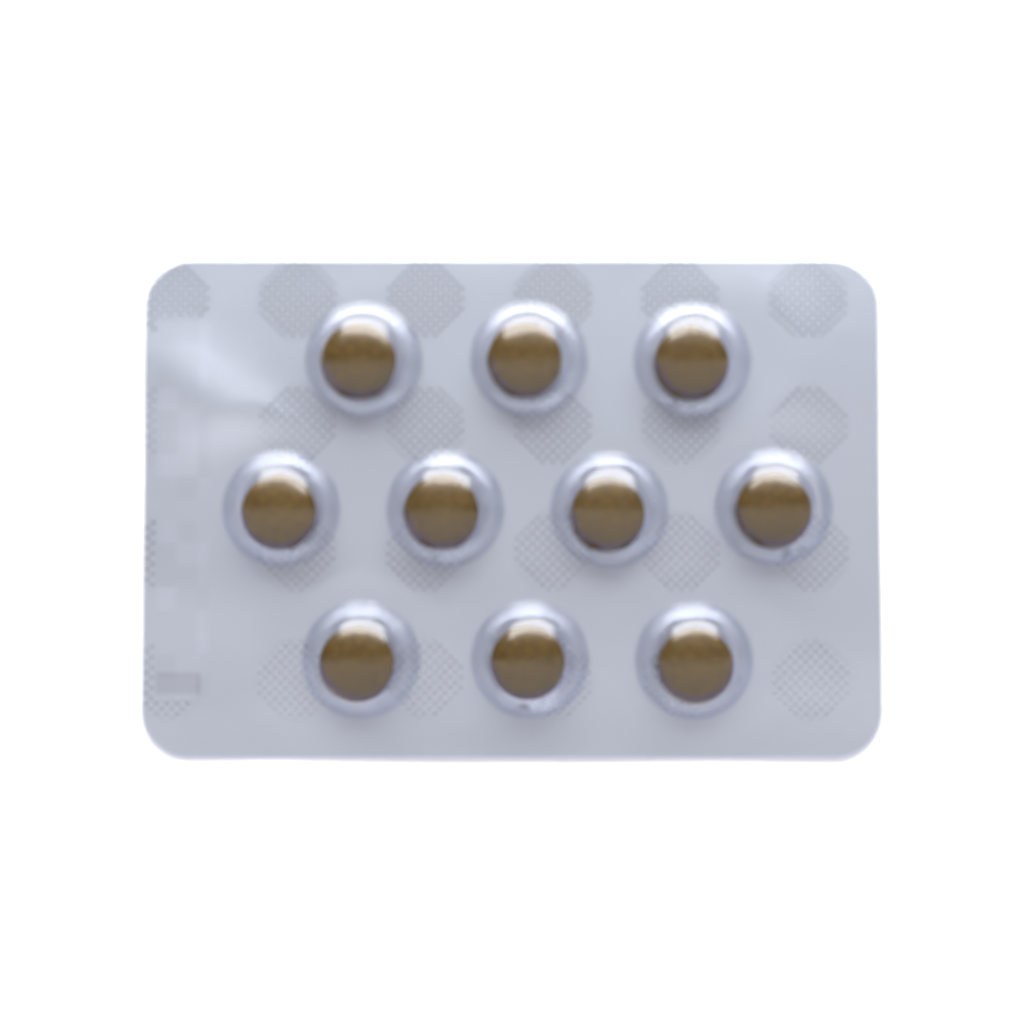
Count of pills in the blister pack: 10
